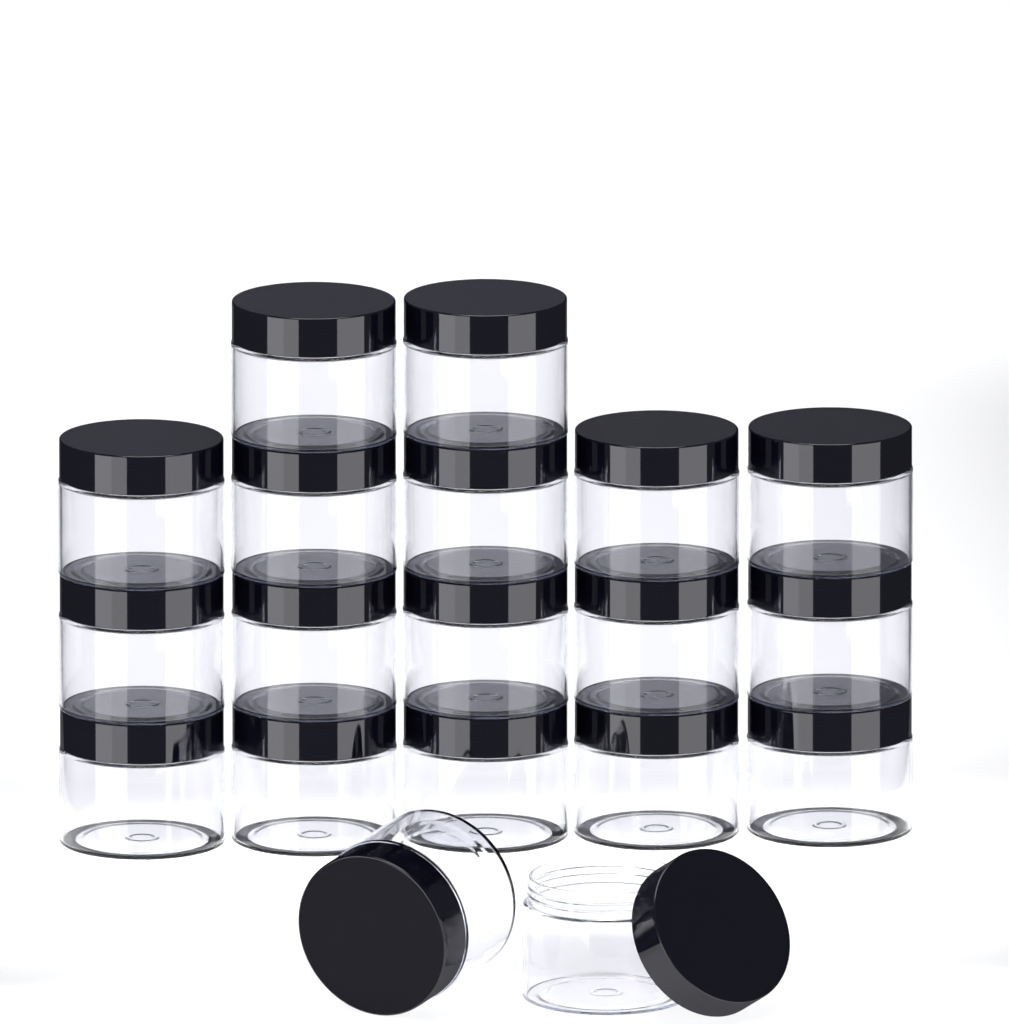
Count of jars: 19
